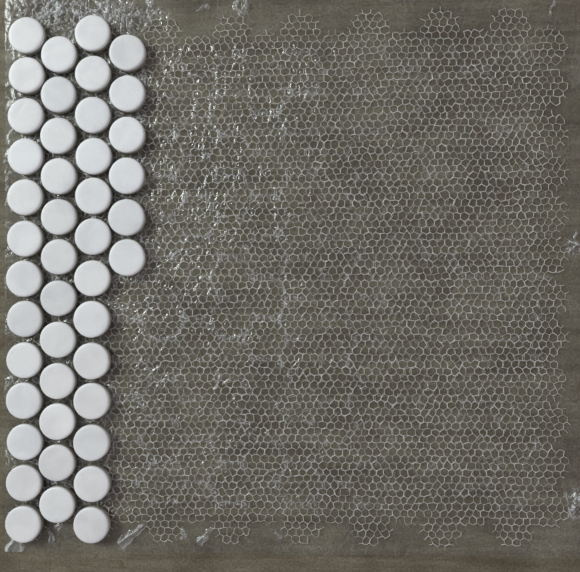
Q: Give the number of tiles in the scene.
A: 44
